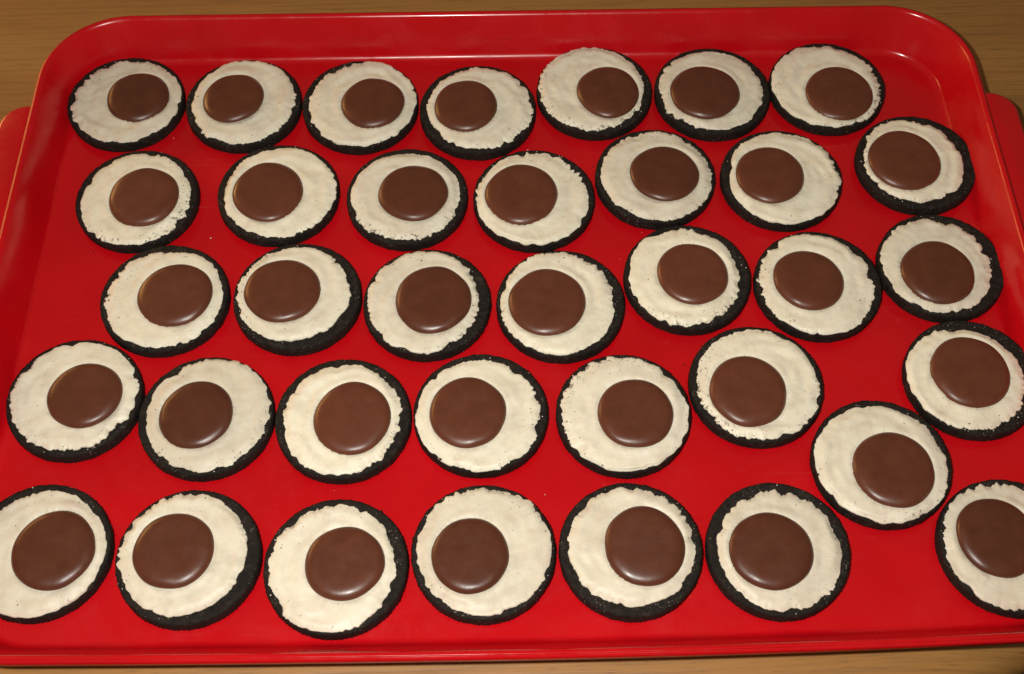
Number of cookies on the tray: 36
